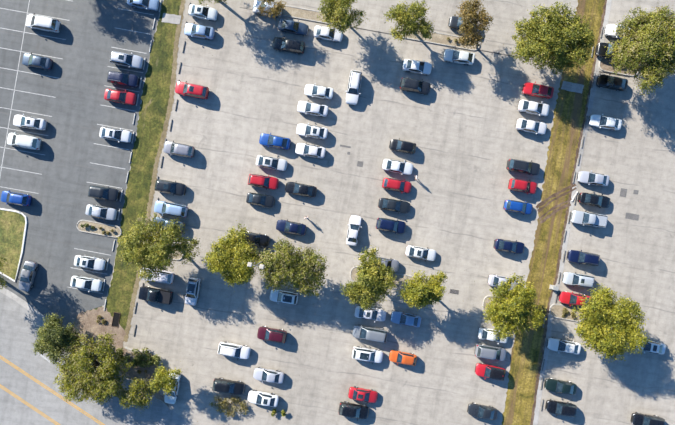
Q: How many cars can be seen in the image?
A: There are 94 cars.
